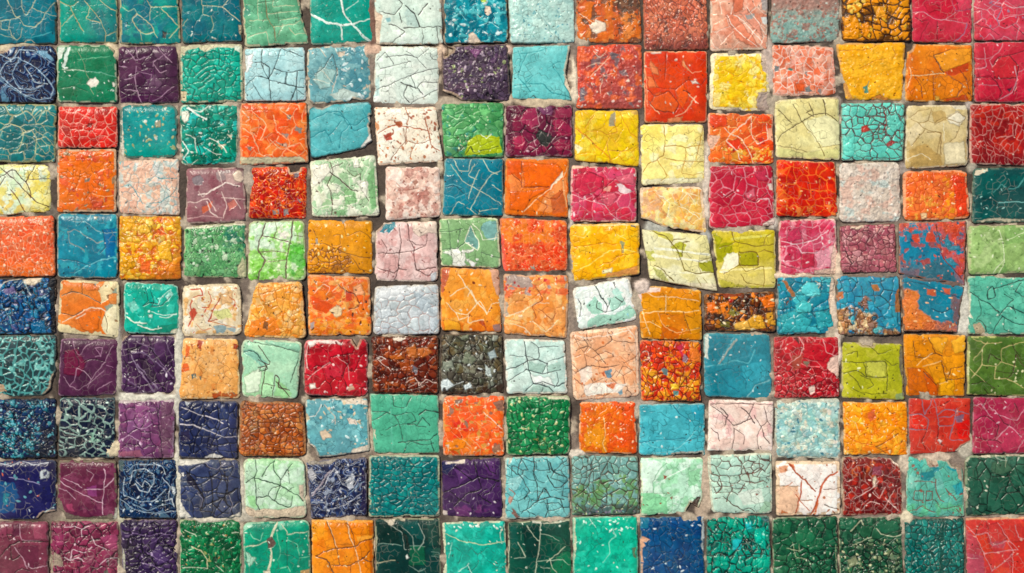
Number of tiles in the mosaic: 160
